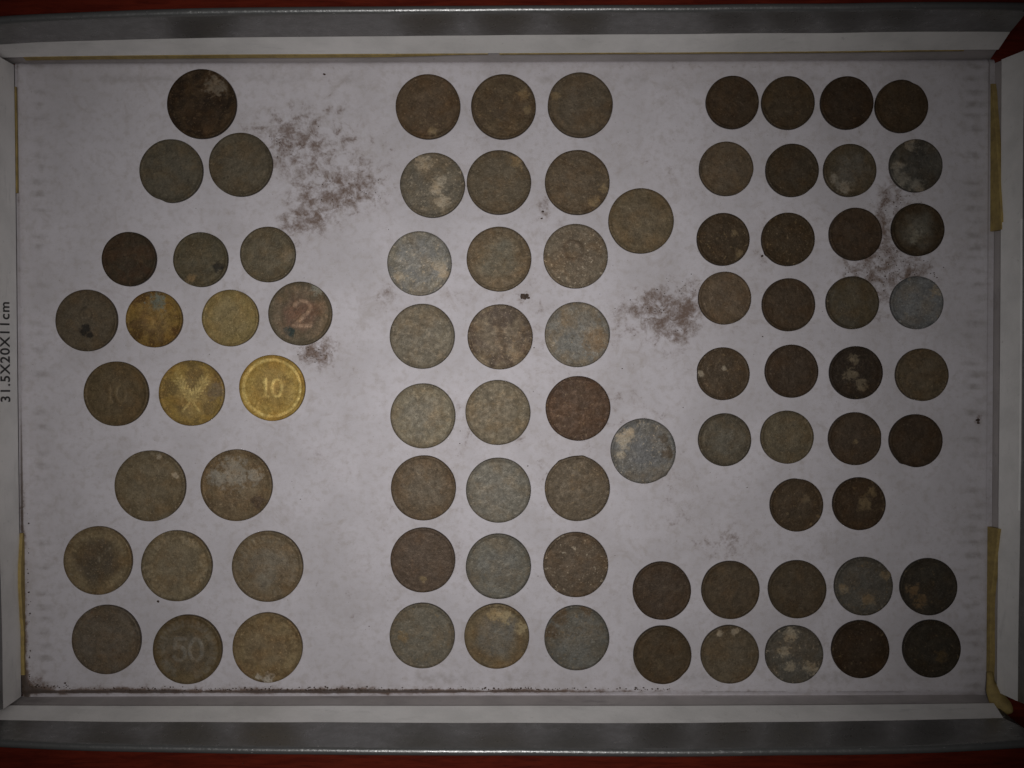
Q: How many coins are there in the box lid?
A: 83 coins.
